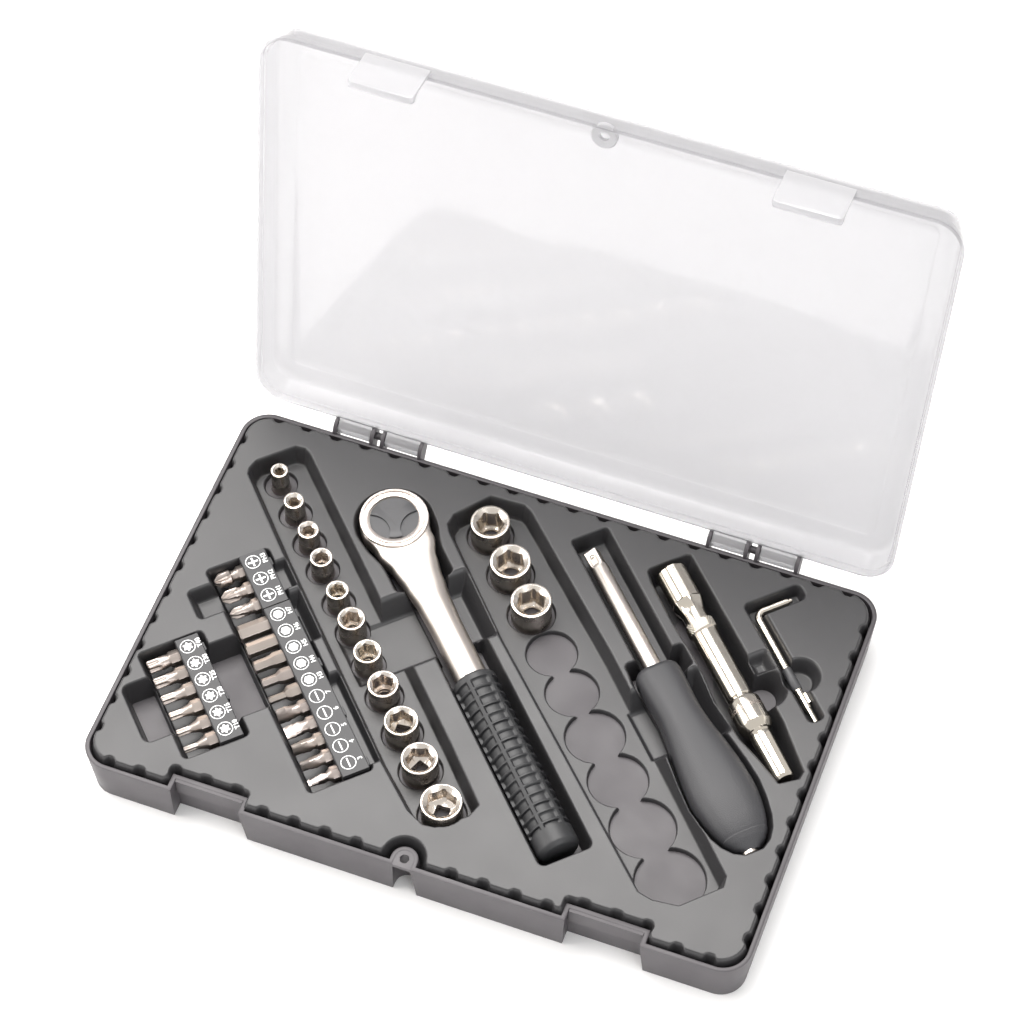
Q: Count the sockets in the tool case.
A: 14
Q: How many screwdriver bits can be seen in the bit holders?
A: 19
